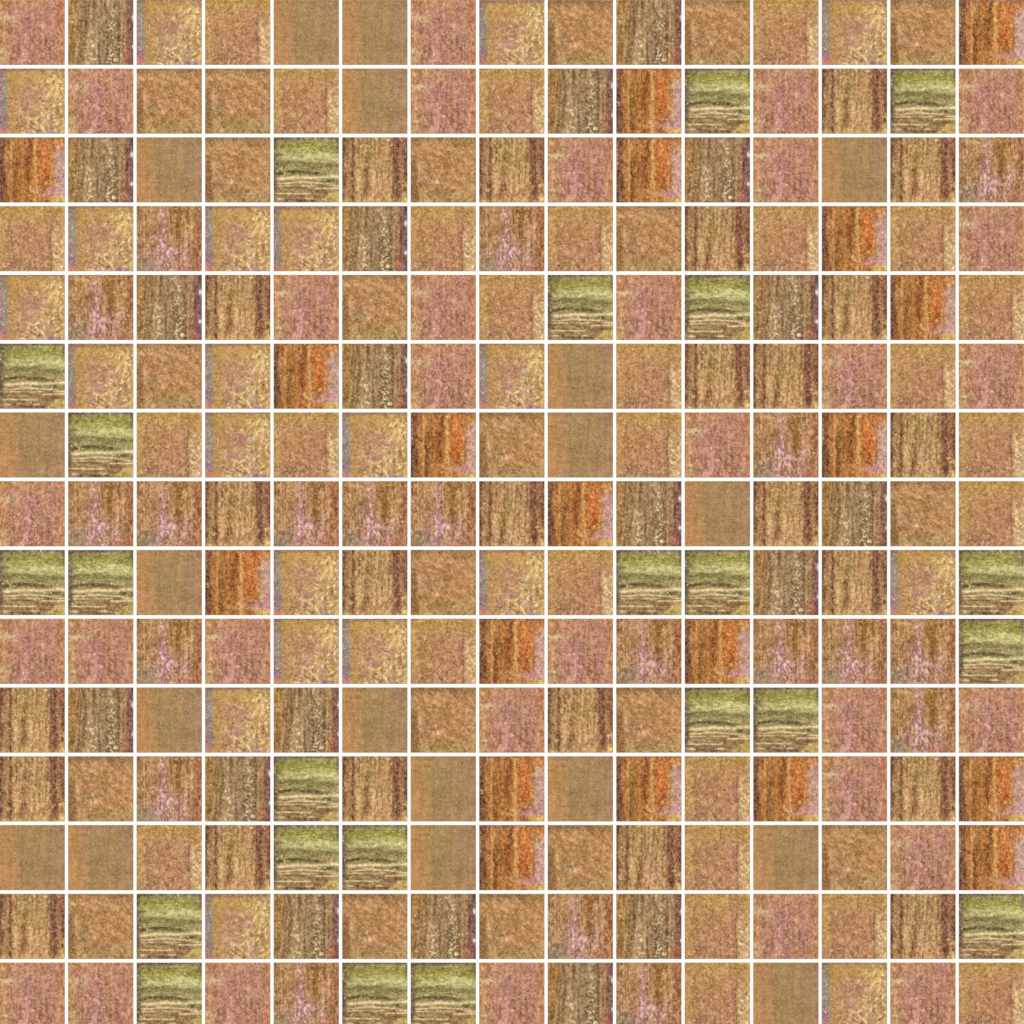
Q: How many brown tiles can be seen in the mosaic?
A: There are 183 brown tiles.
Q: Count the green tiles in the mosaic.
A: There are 23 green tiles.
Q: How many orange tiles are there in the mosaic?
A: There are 19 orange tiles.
